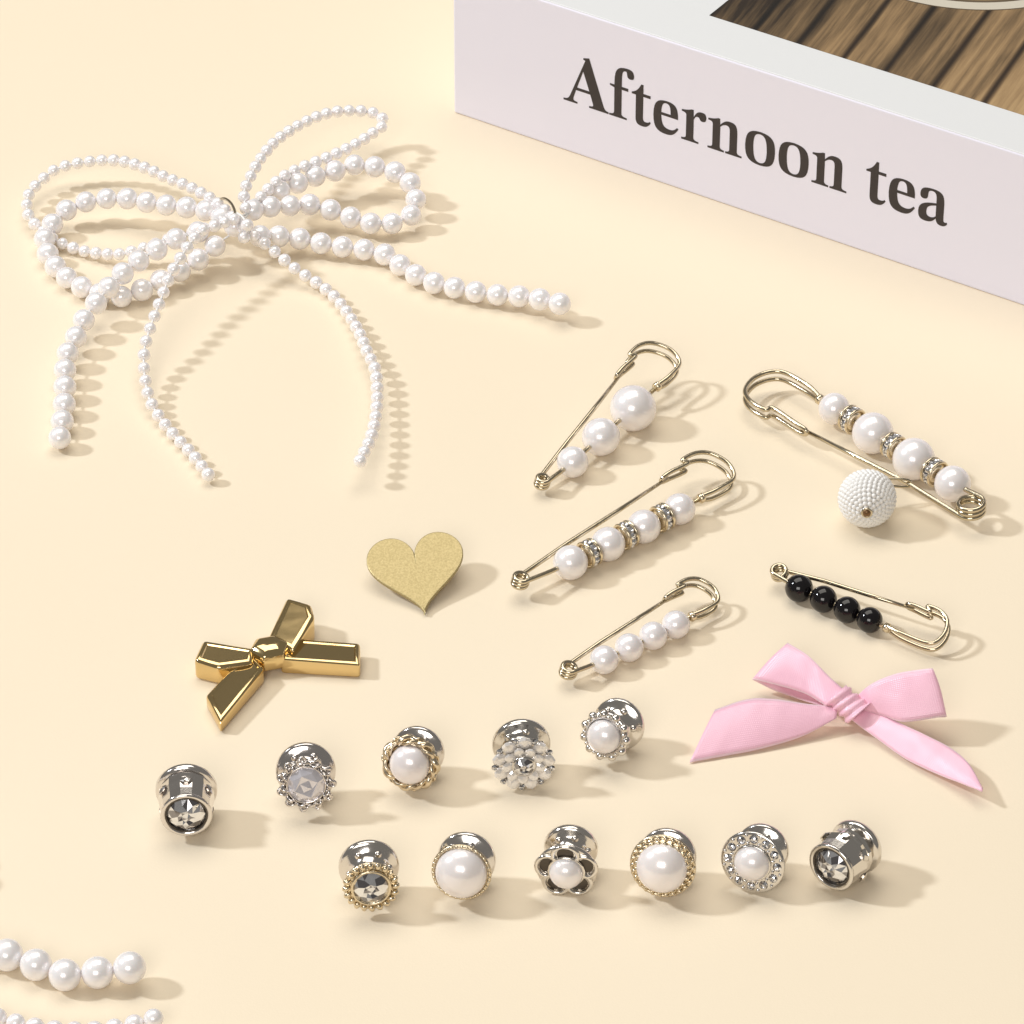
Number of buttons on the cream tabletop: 11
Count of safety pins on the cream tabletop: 5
